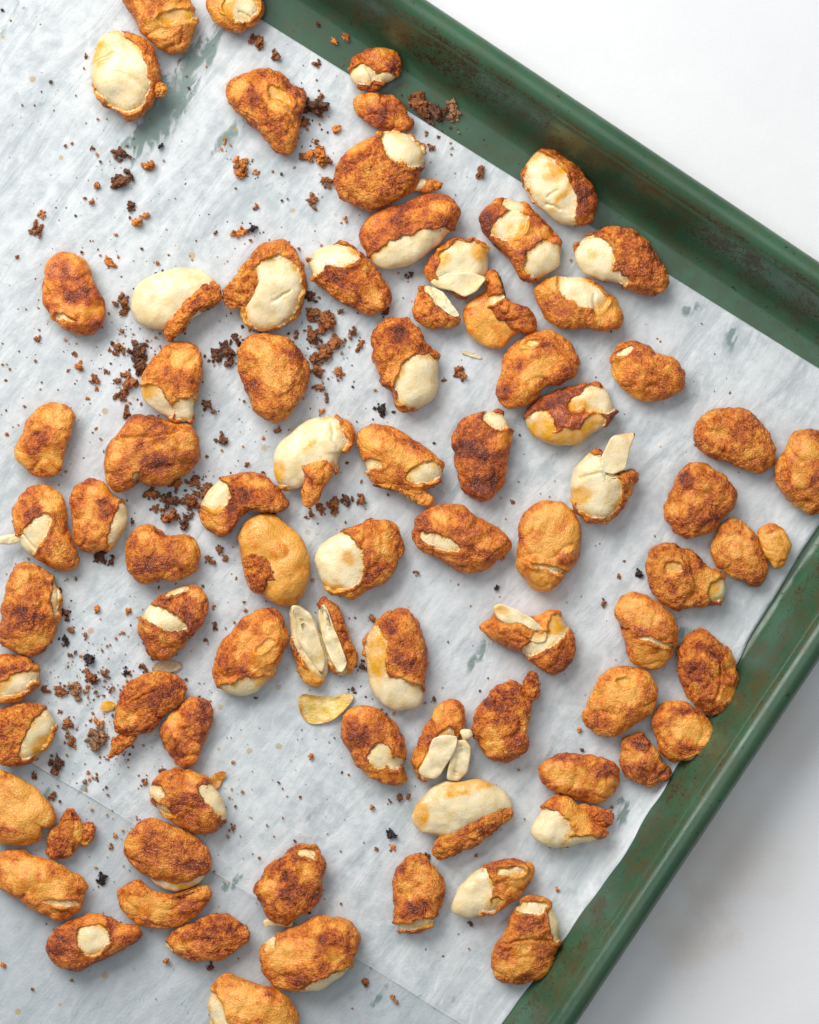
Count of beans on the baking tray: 78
